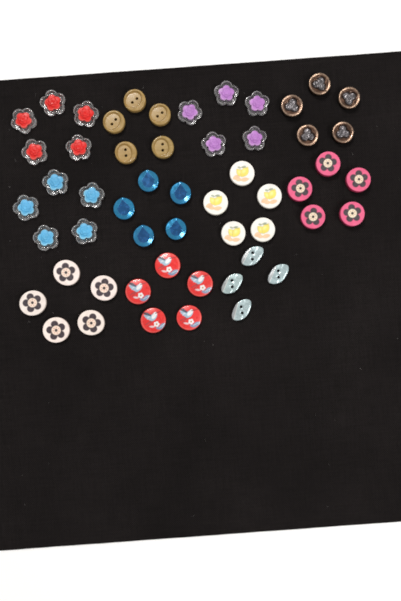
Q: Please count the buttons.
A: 54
